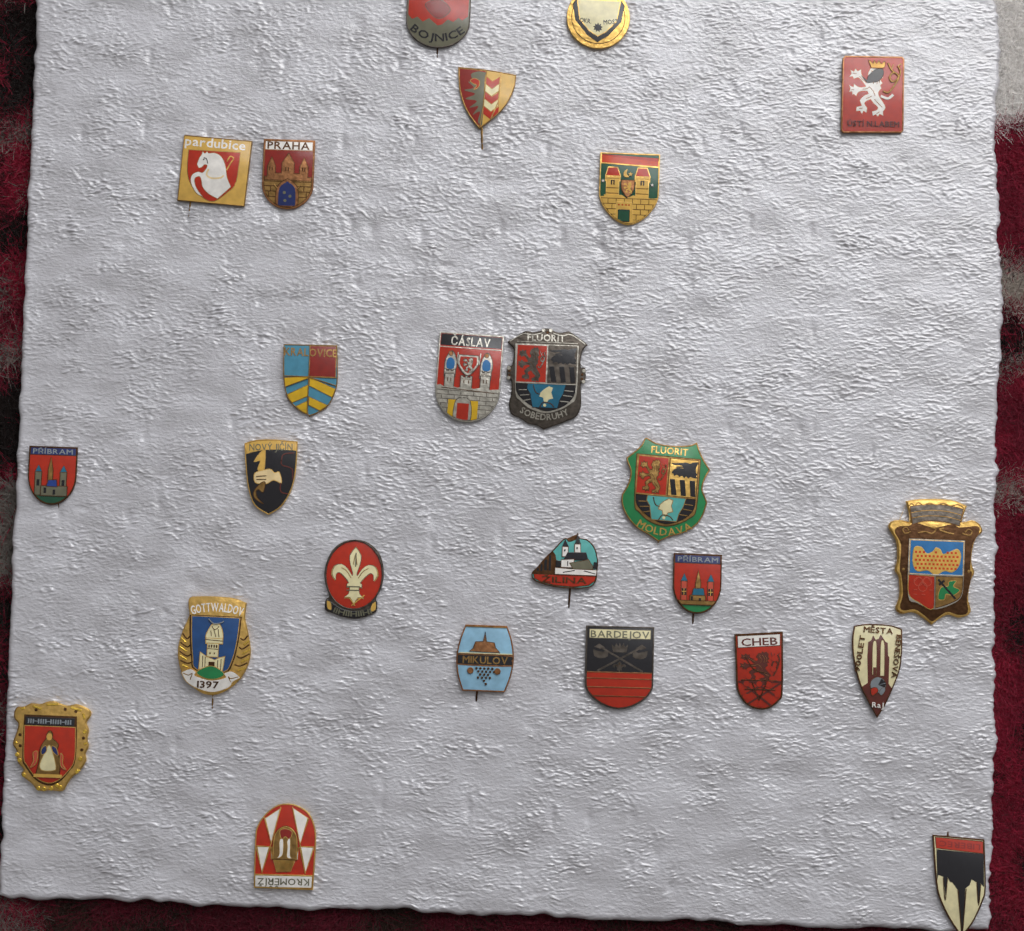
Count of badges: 25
